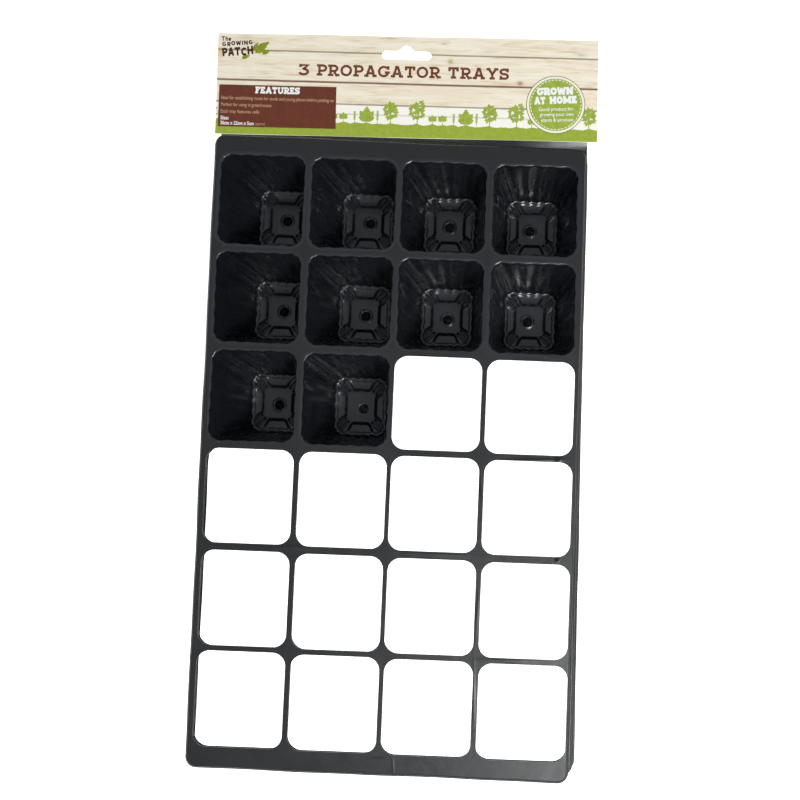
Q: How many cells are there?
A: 10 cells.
